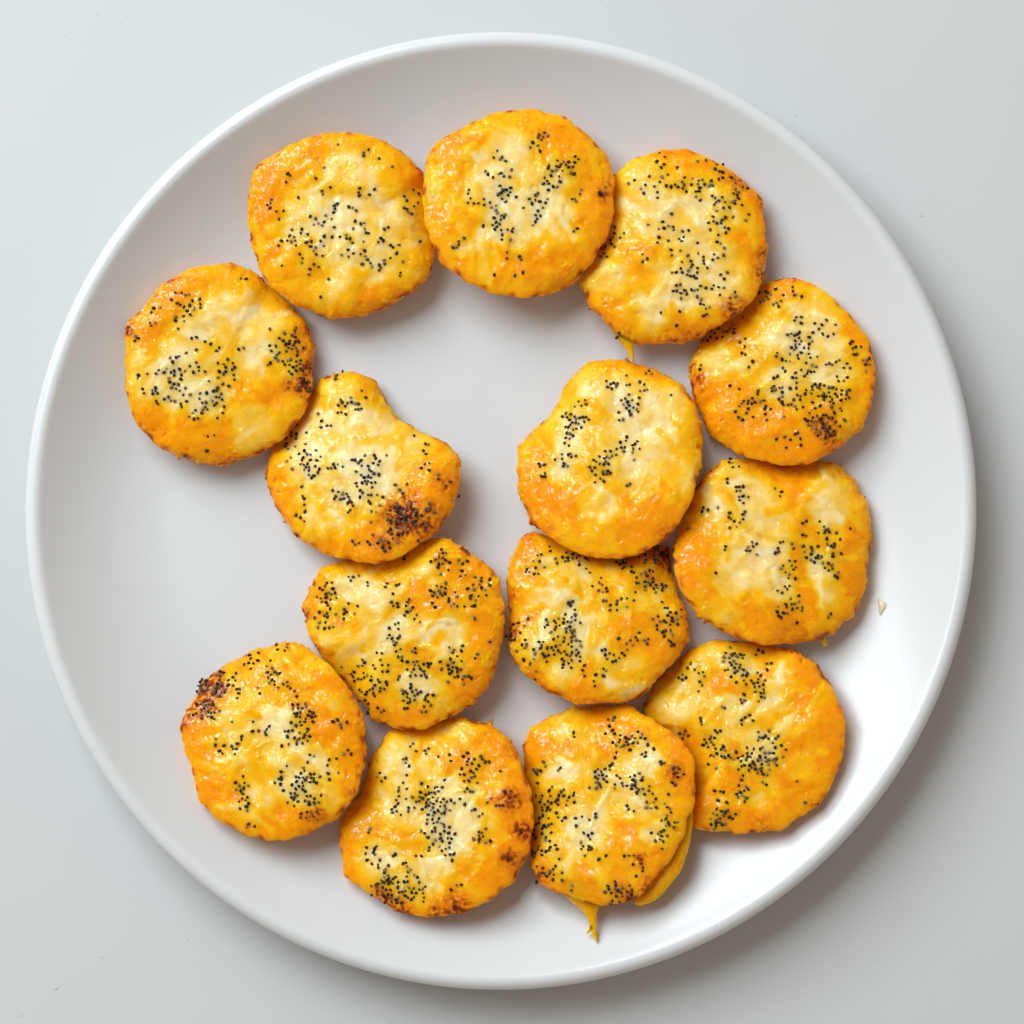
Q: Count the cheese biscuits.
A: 14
